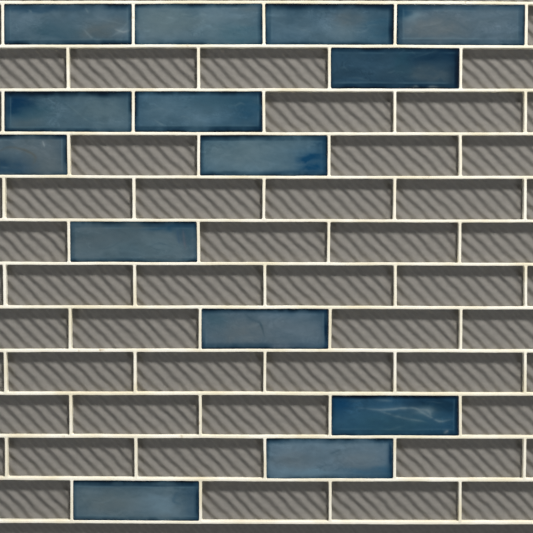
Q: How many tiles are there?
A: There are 14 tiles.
